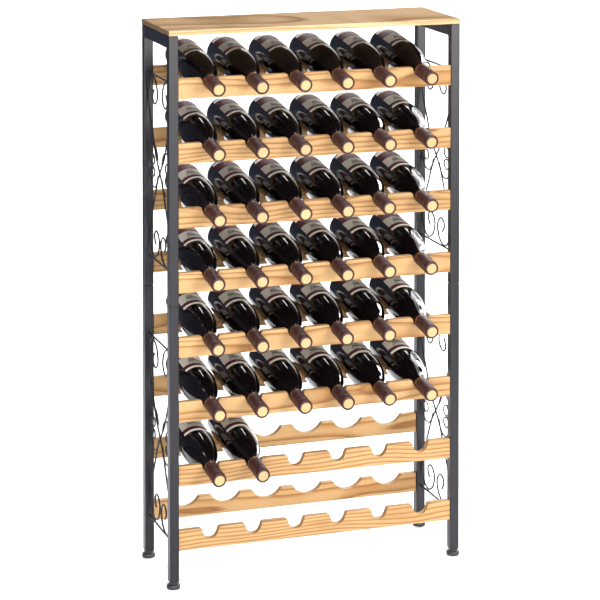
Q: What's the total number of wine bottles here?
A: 38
